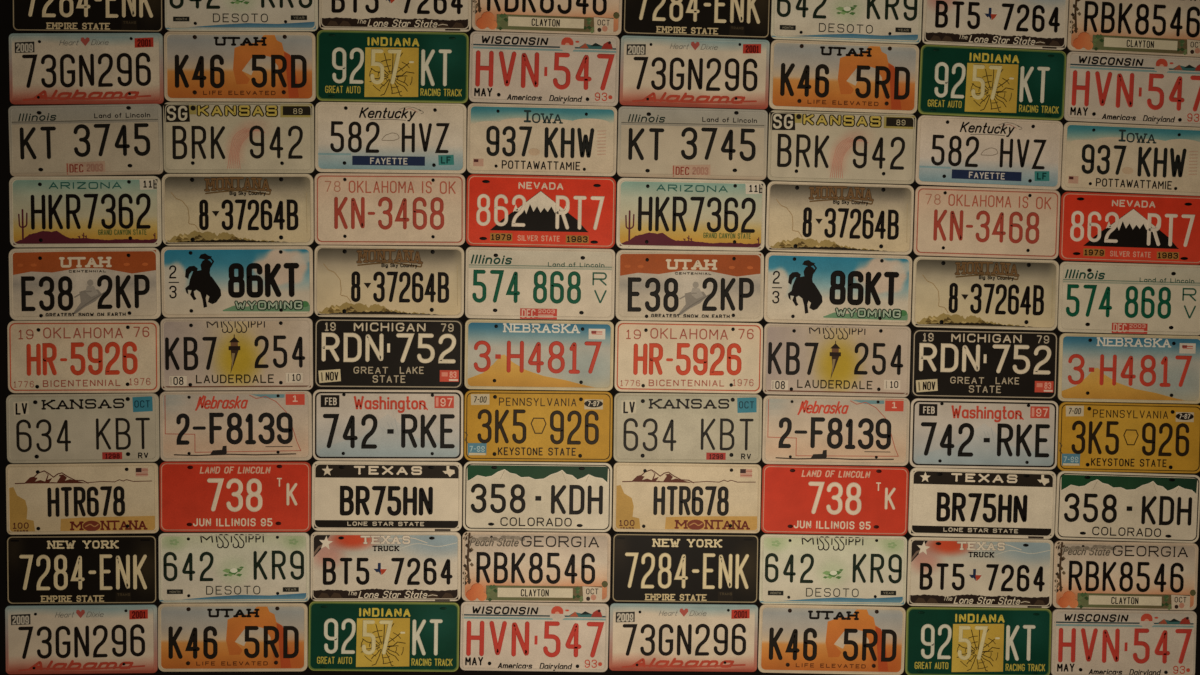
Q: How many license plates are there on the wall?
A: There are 80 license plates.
